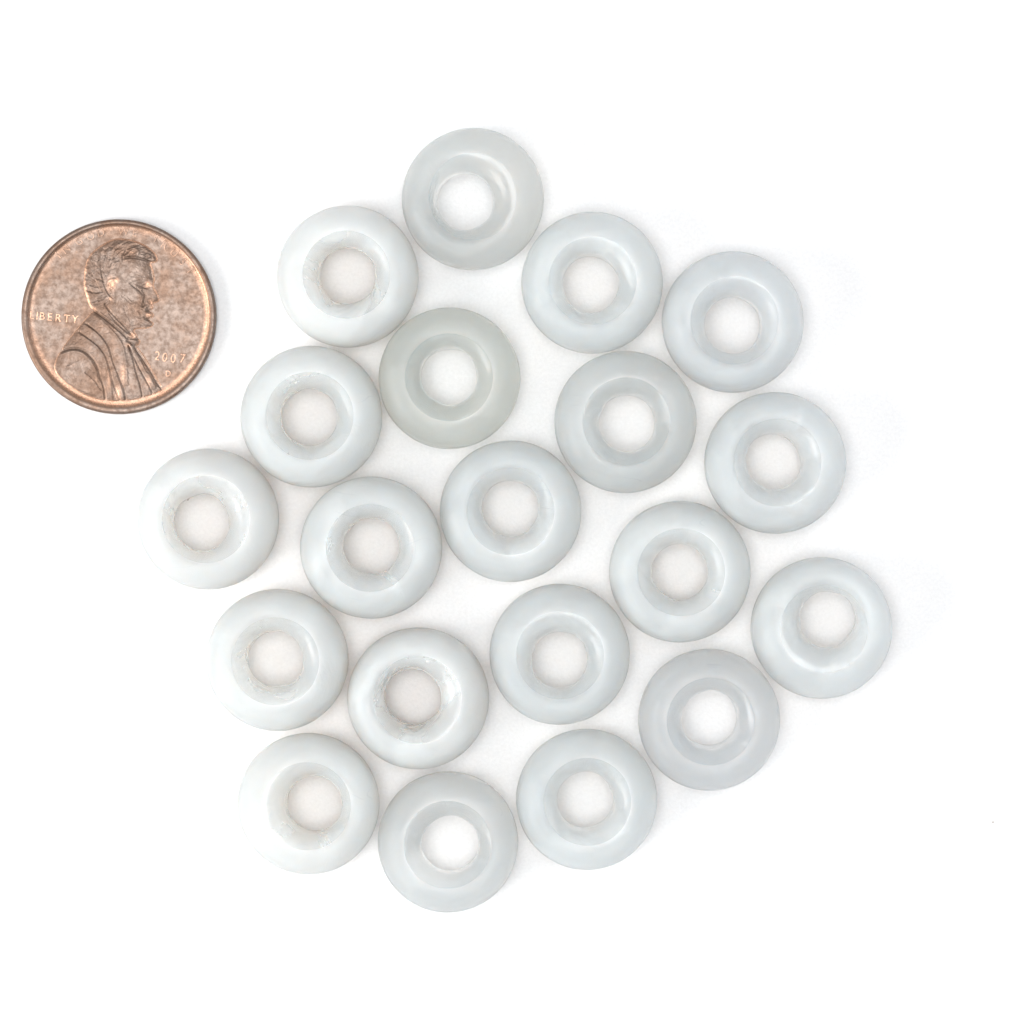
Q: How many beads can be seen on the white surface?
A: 20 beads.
